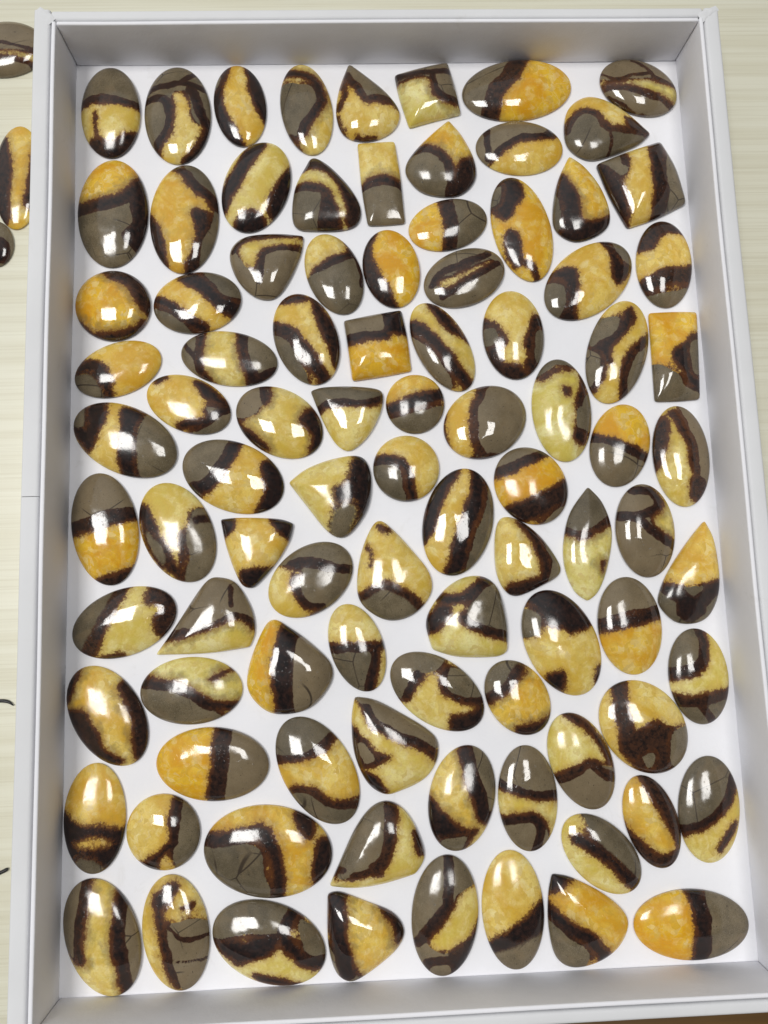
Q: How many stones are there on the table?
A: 96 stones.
